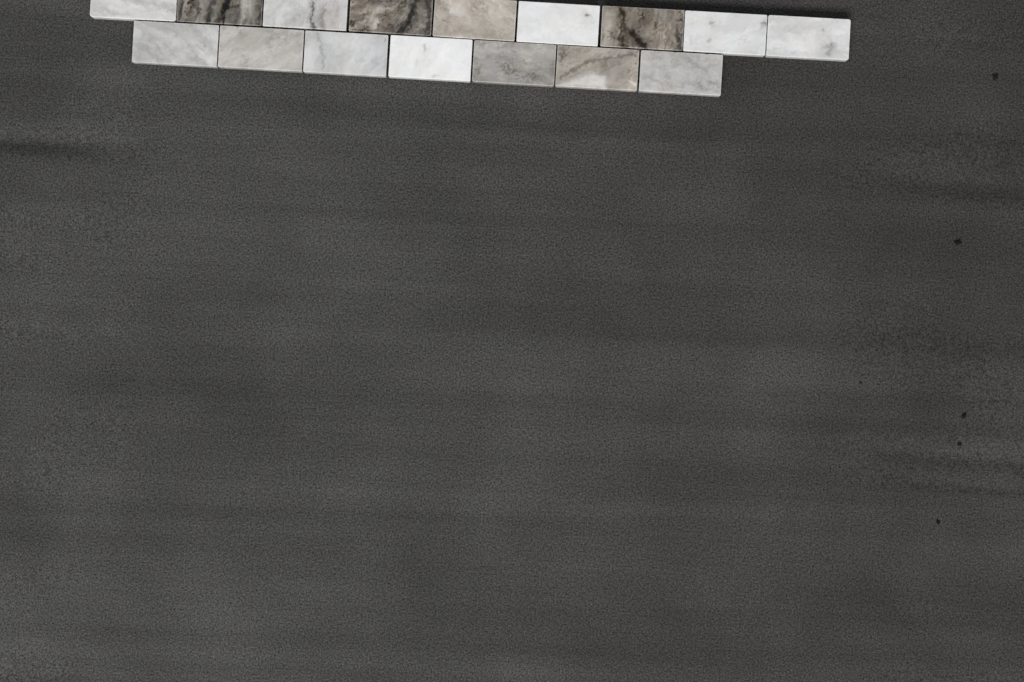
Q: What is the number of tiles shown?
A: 16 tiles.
